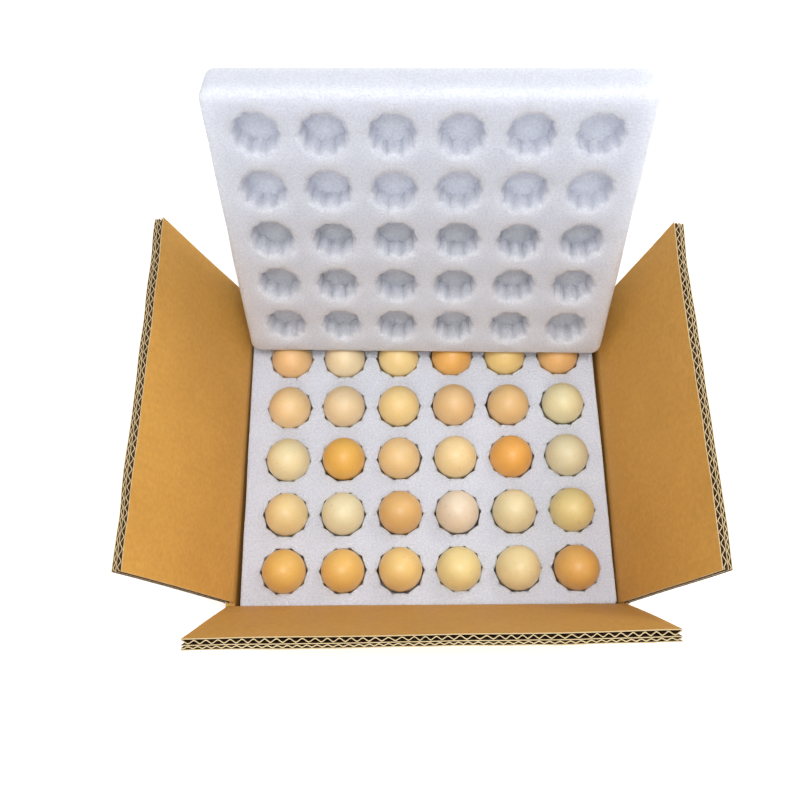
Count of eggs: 30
